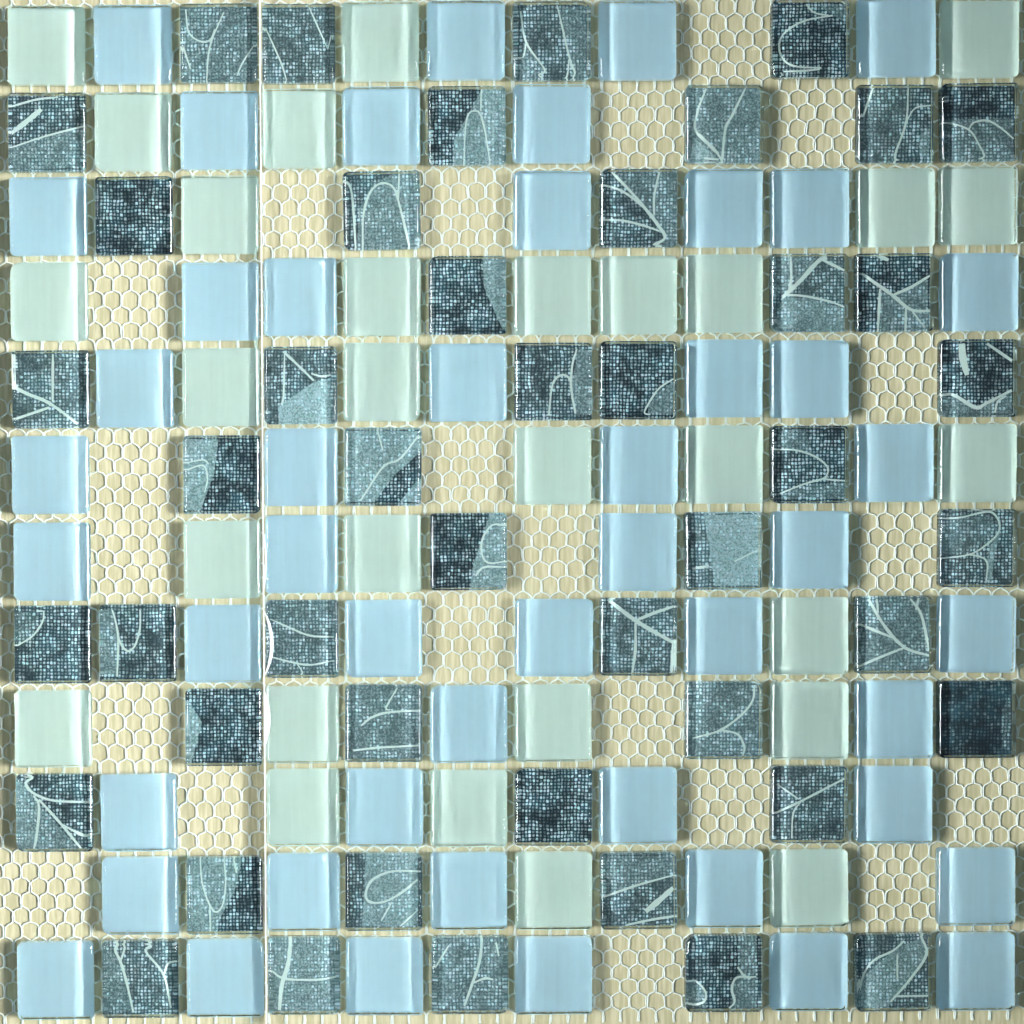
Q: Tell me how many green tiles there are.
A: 29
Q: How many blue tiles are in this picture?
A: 48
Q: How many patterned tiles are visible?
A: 46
